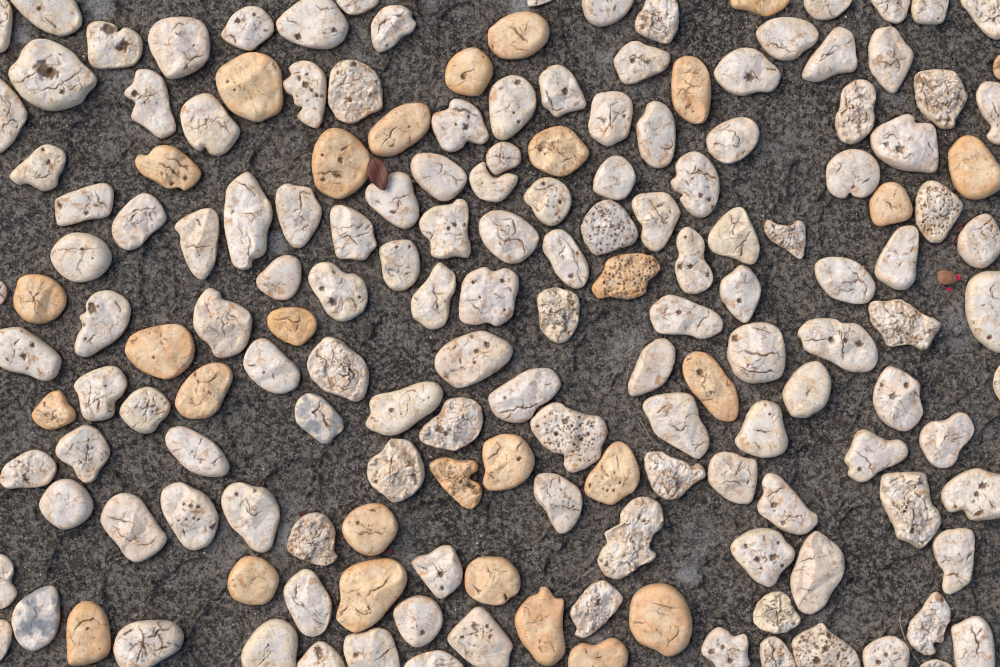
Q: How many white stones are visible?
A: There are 138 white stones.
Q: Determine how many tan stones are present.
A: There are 30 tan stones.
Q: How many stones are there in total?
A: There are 168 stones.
